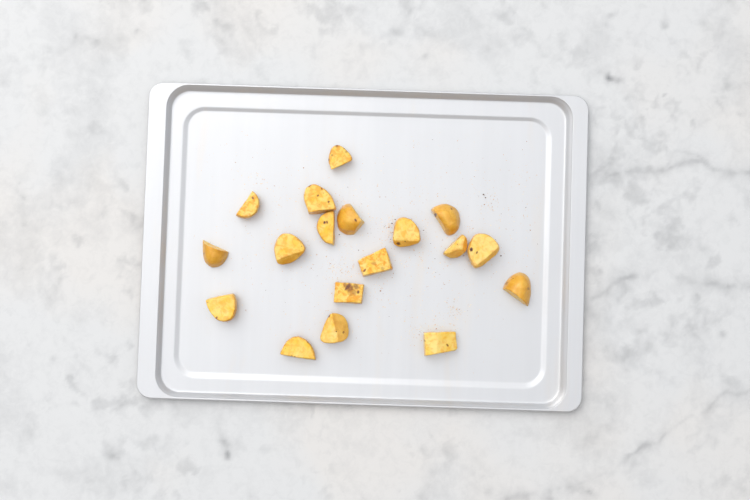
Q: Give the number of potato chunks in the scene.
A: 18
